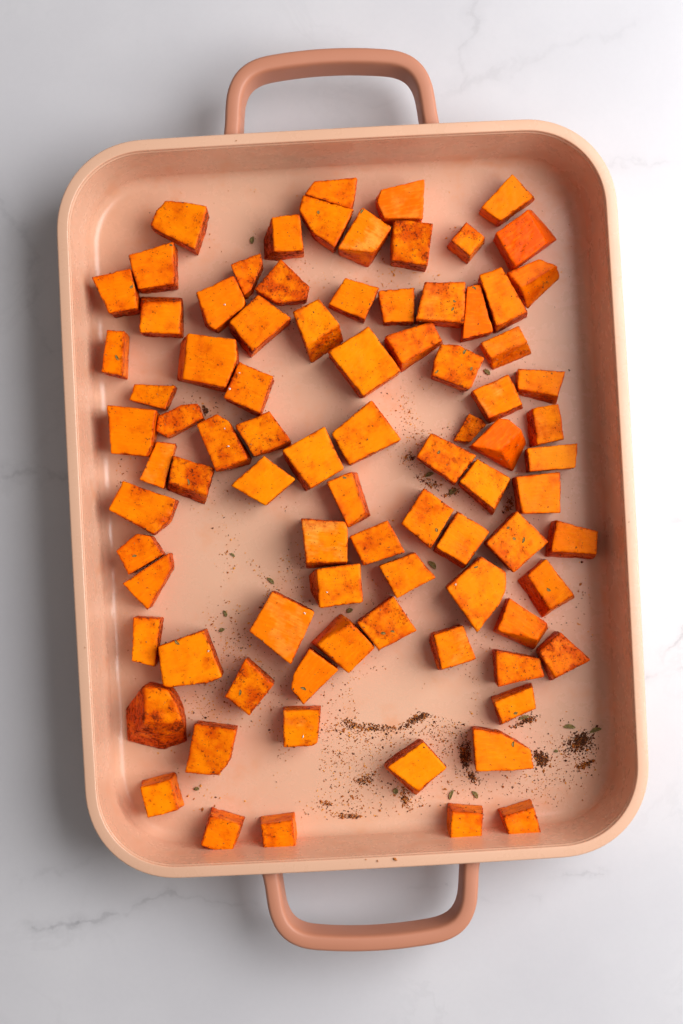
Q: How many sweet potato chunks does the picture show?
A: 86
